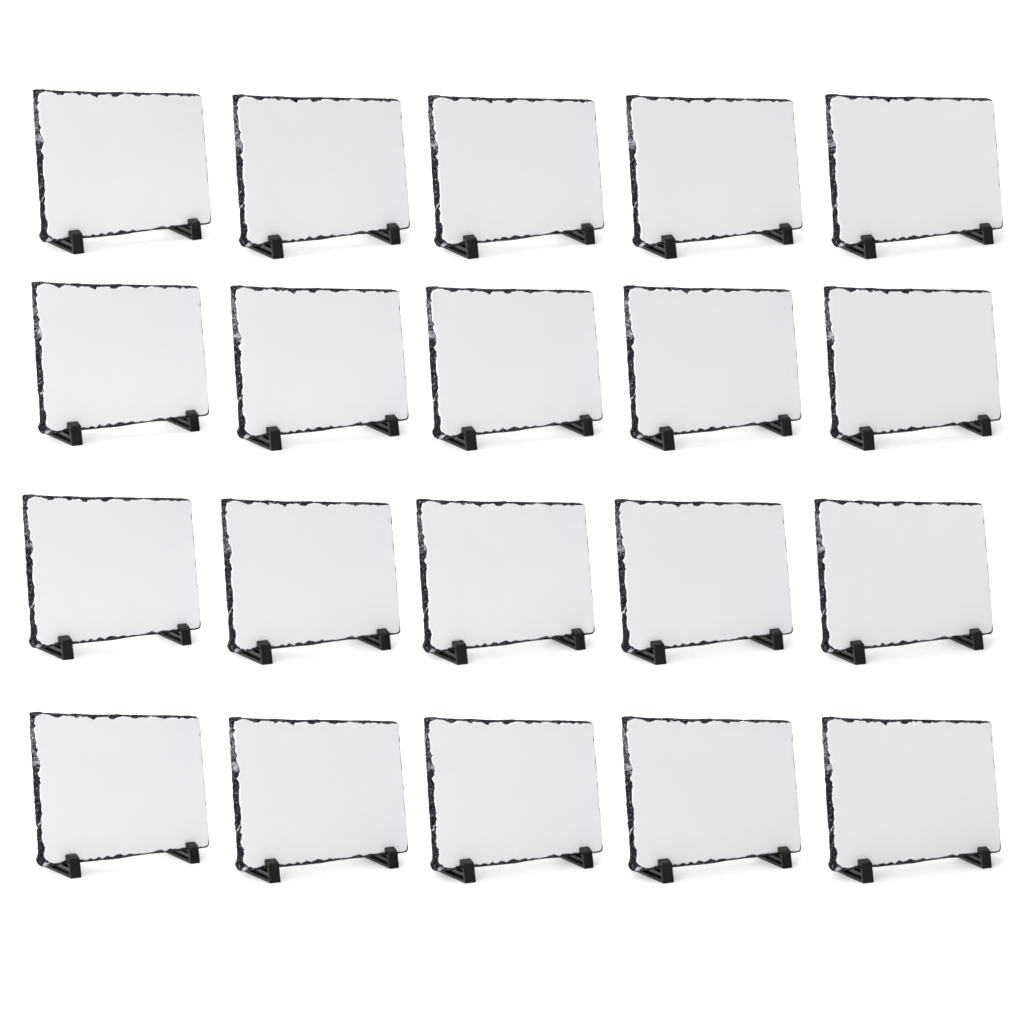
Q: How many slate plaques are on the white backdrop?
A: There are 20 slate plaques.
